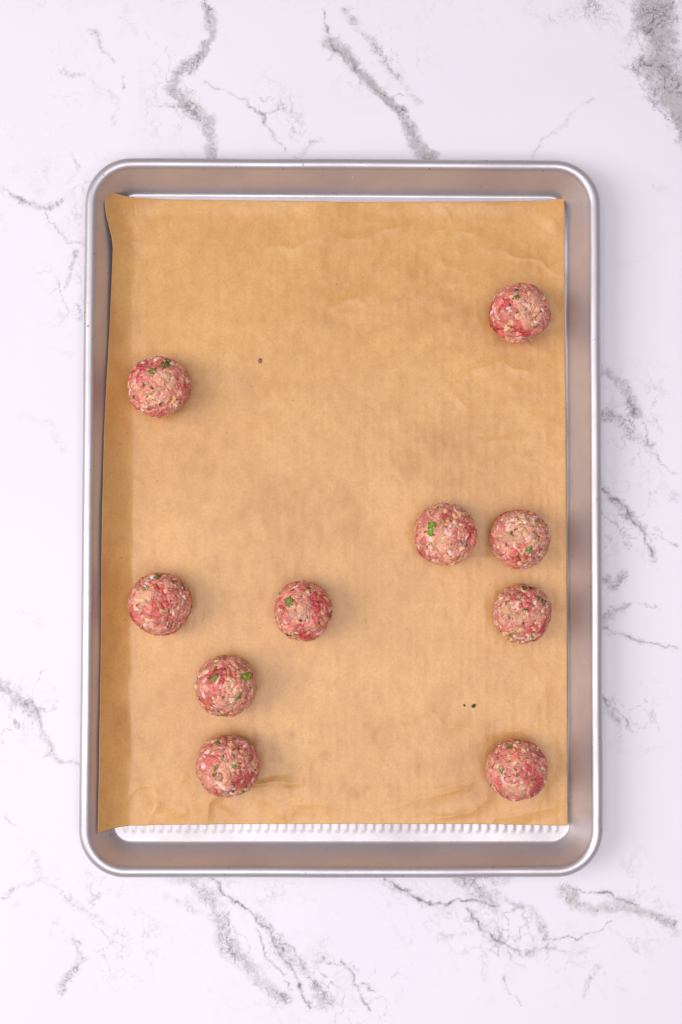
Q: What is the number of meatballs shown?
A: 10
